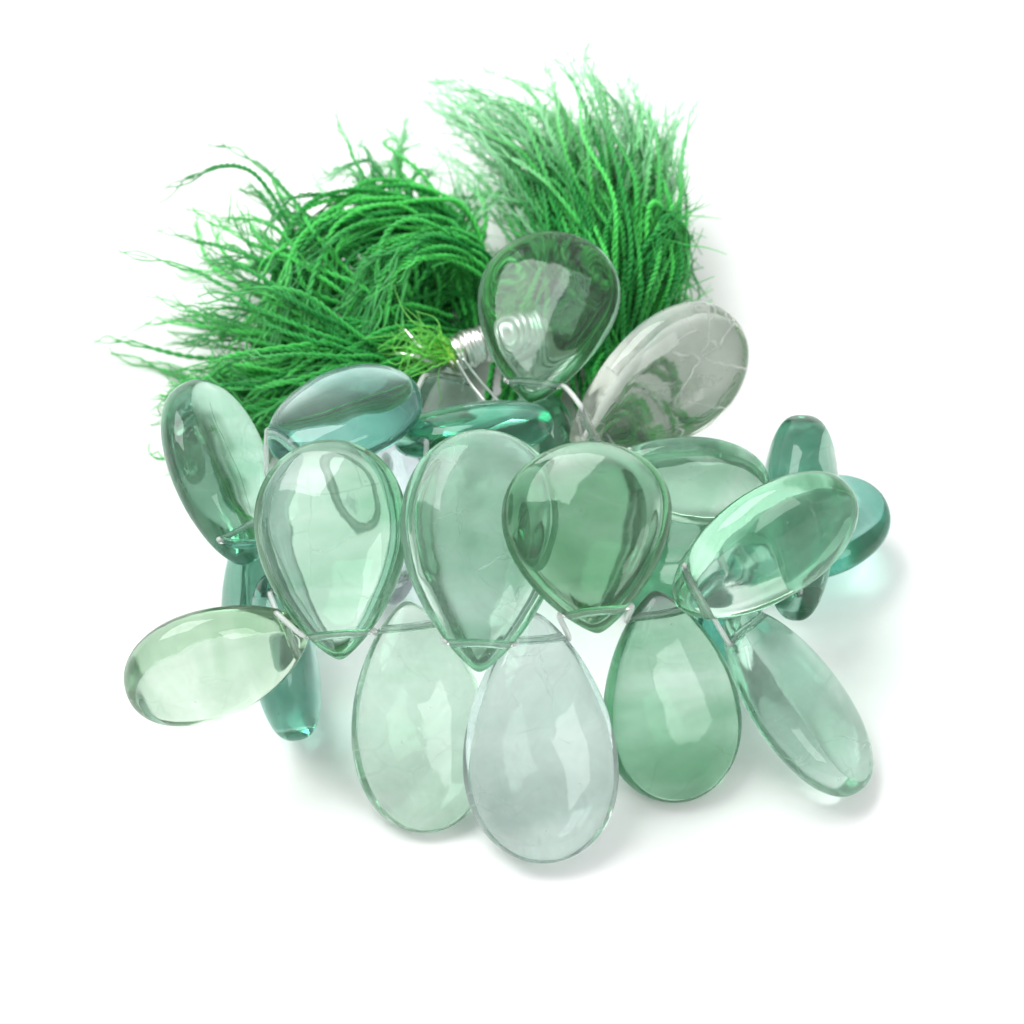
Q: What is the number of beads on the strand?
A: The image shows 24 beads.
